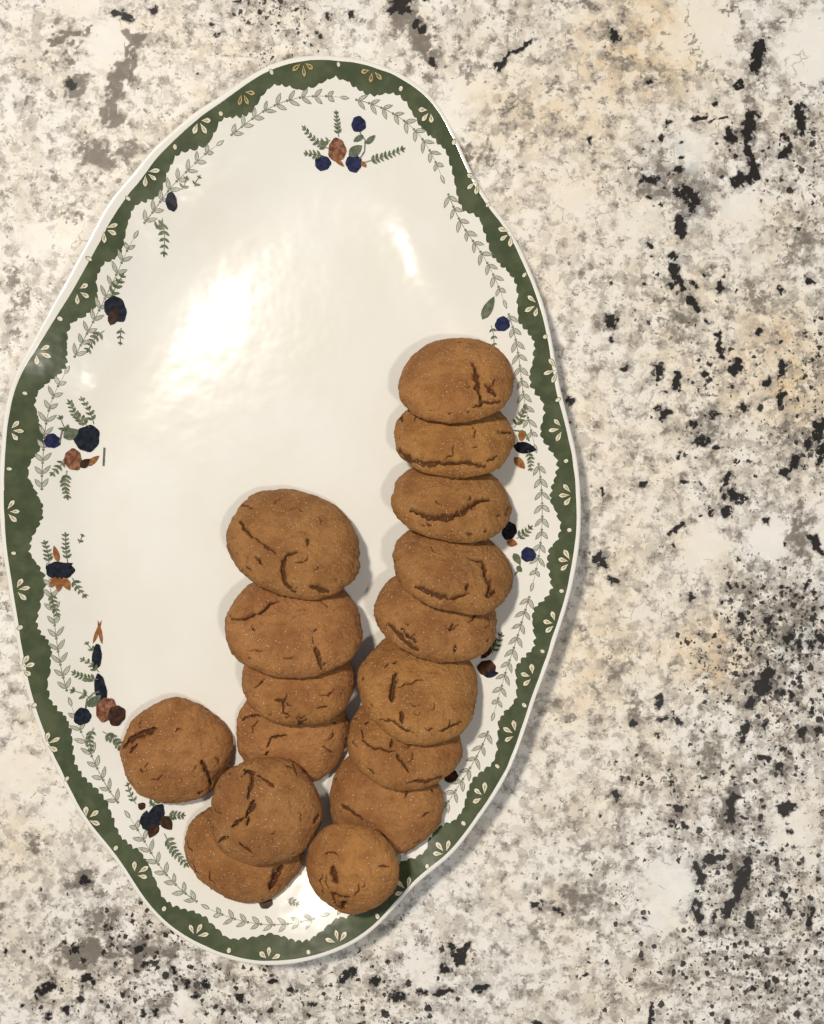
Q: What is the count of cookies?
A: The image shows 16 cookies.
